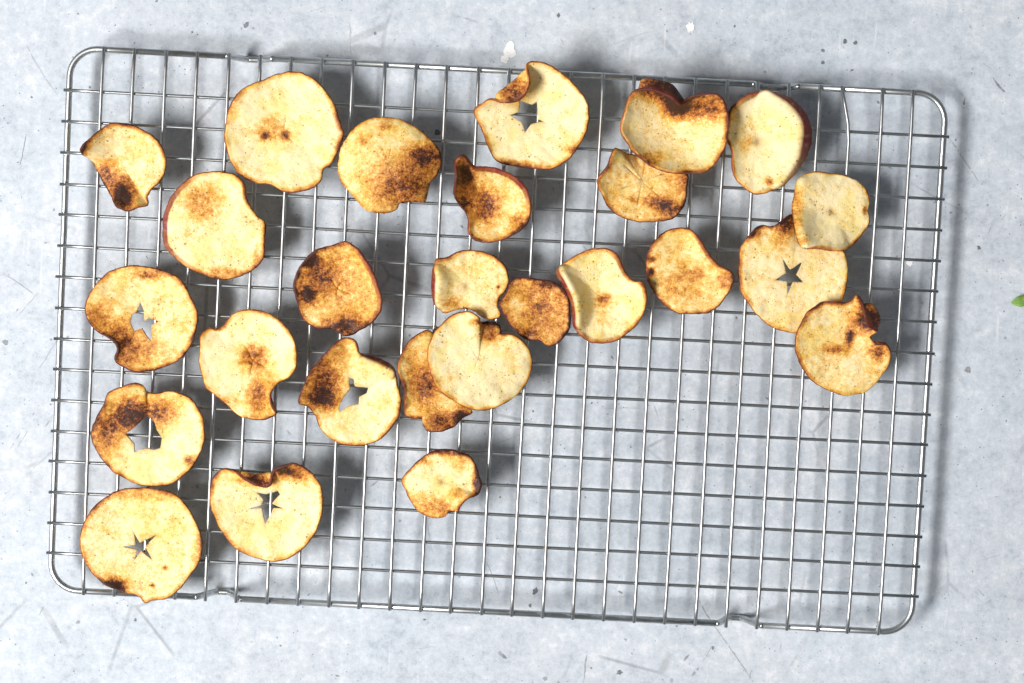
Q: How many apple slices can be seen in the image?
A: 26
